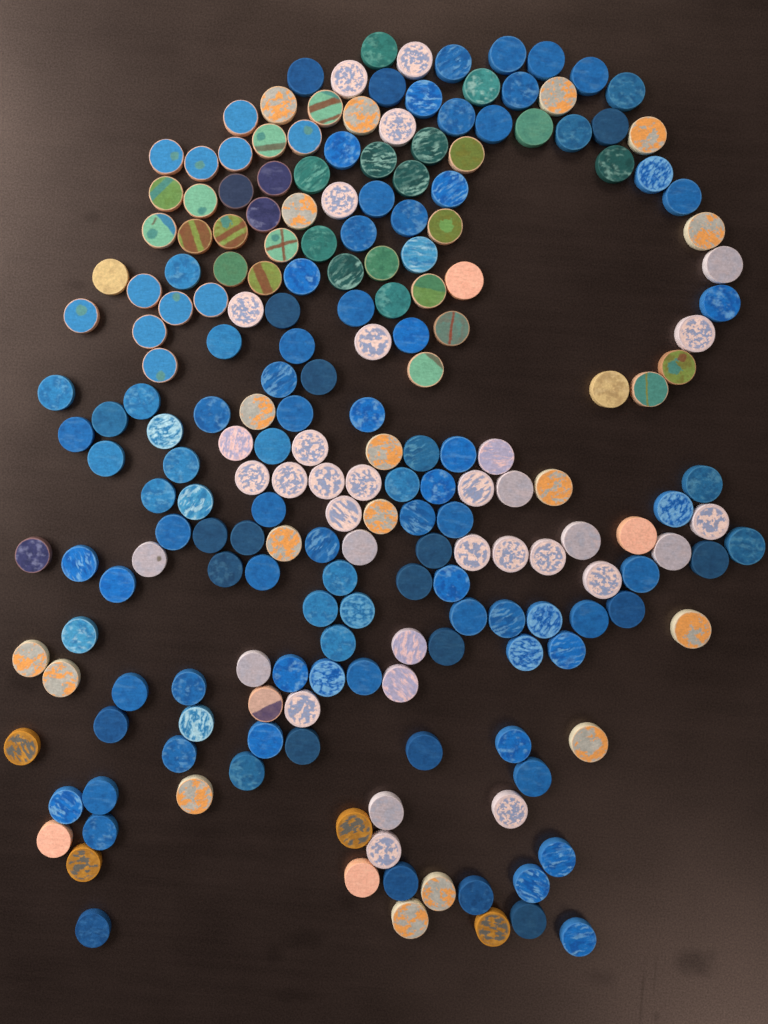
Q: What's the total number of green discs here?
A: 29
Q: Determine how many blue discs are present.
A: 119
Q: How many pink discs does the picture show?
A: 39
